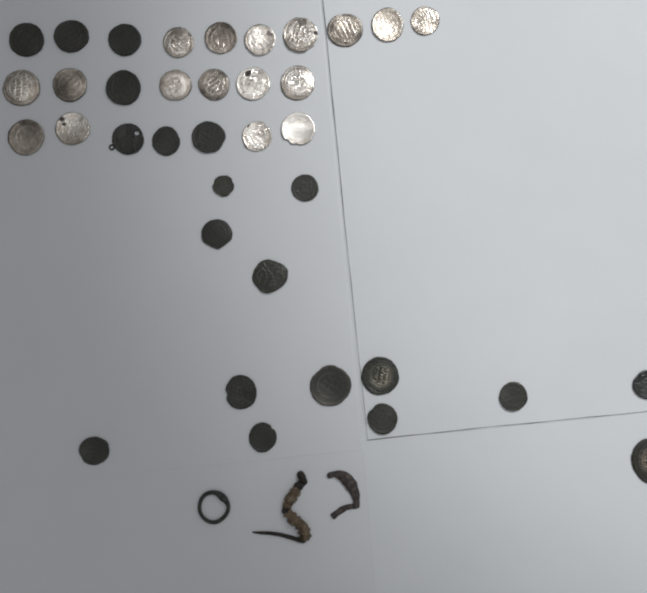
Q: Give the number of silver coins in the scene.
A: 17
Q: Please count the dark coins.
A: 20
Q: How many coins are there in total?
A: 37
